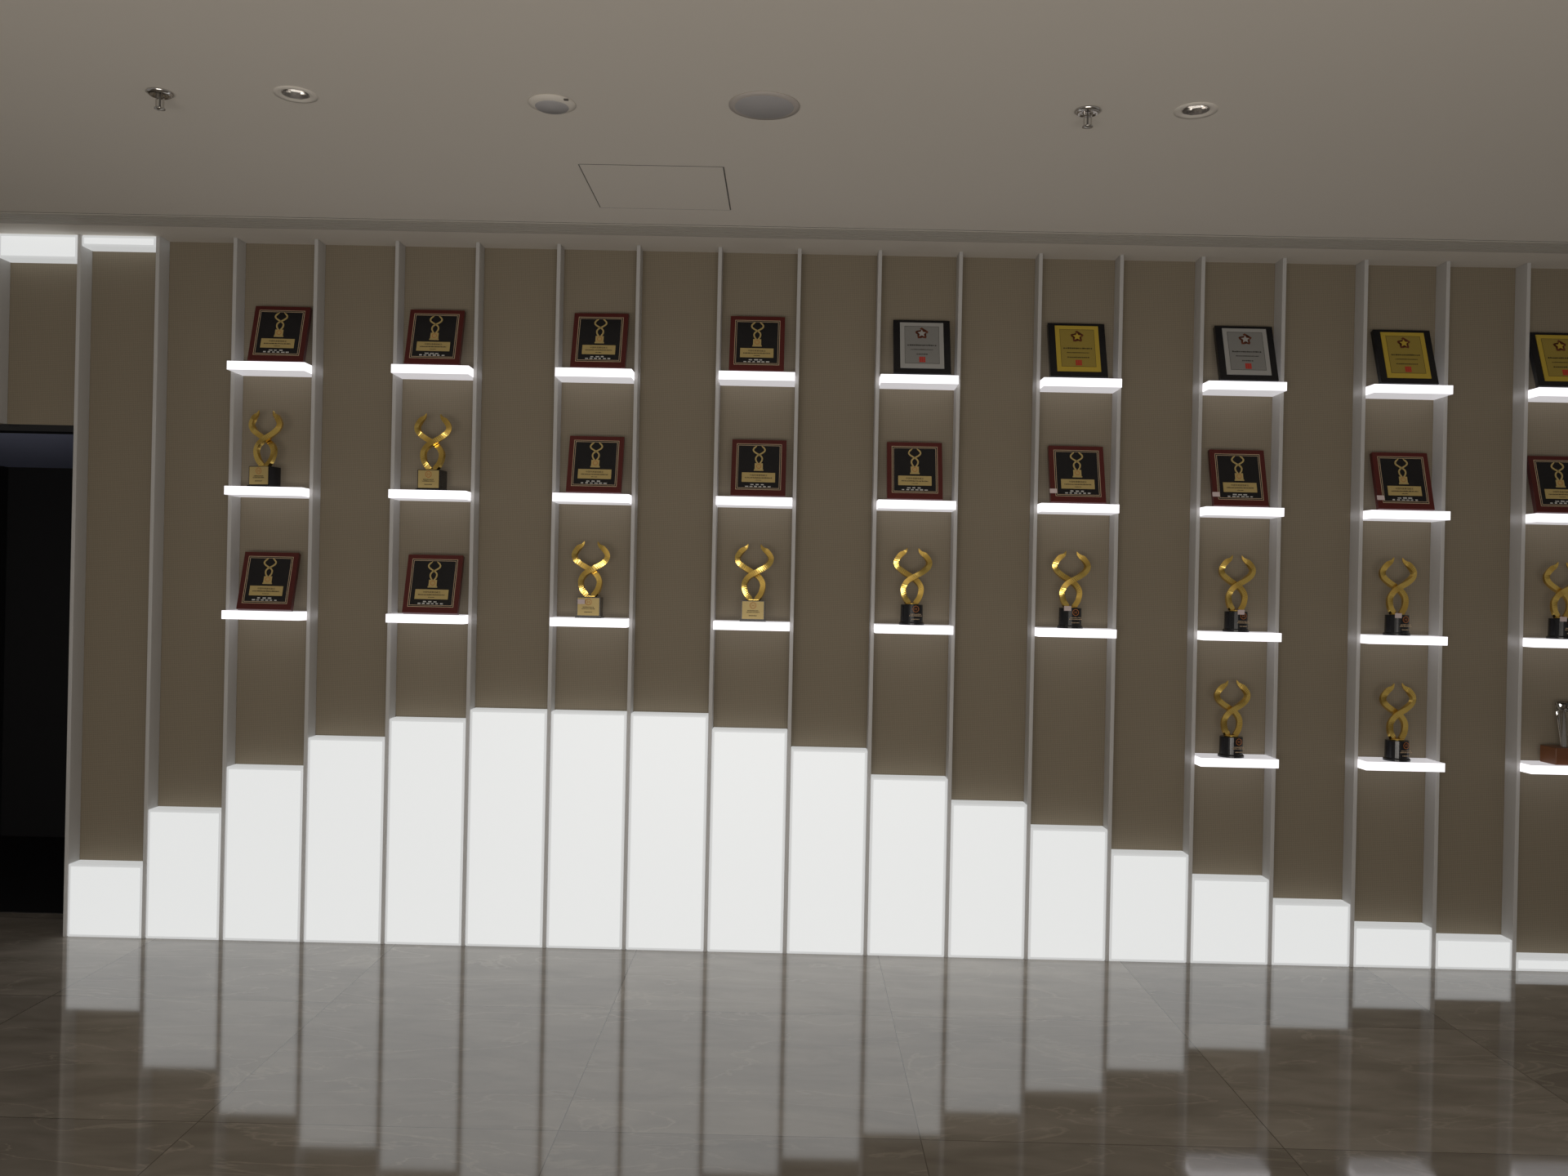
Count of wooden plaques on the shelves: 13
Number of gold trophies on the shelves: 11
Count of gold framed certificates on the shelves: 3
